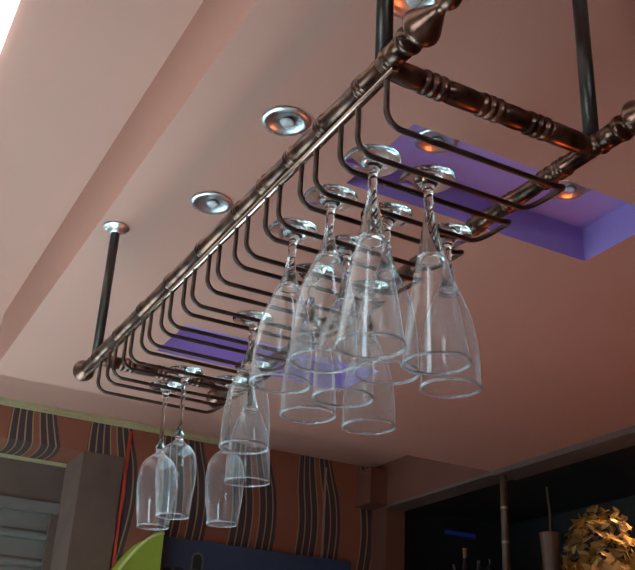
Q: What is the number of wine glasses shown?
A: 14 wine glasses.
